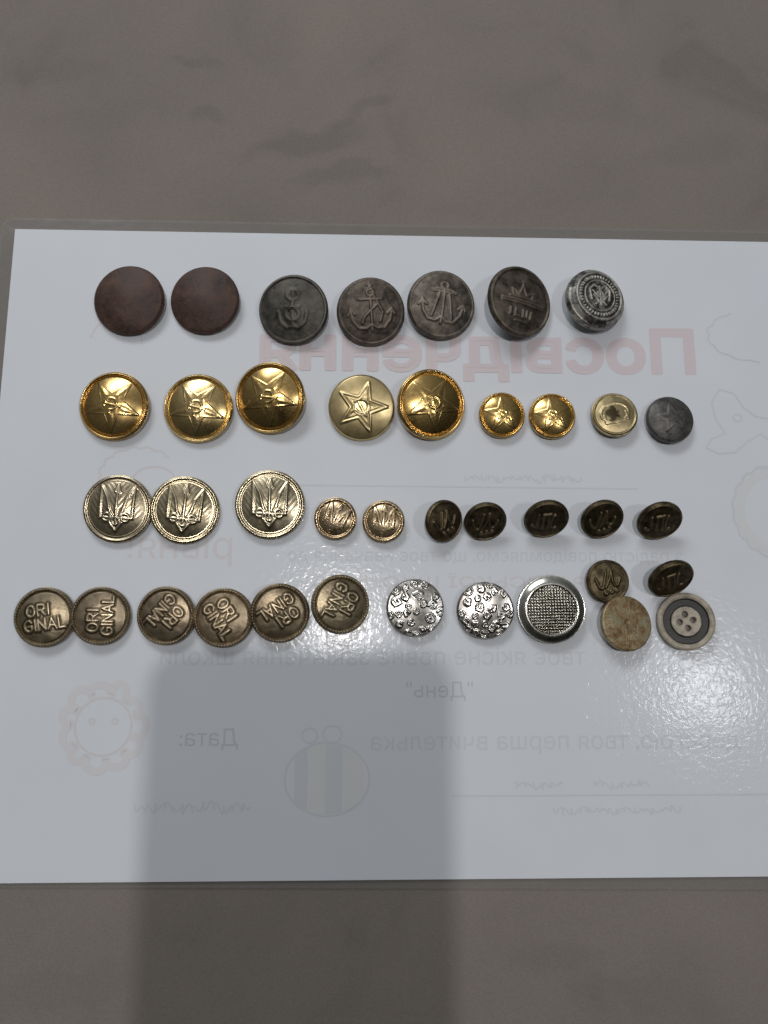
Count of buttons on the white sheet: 39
